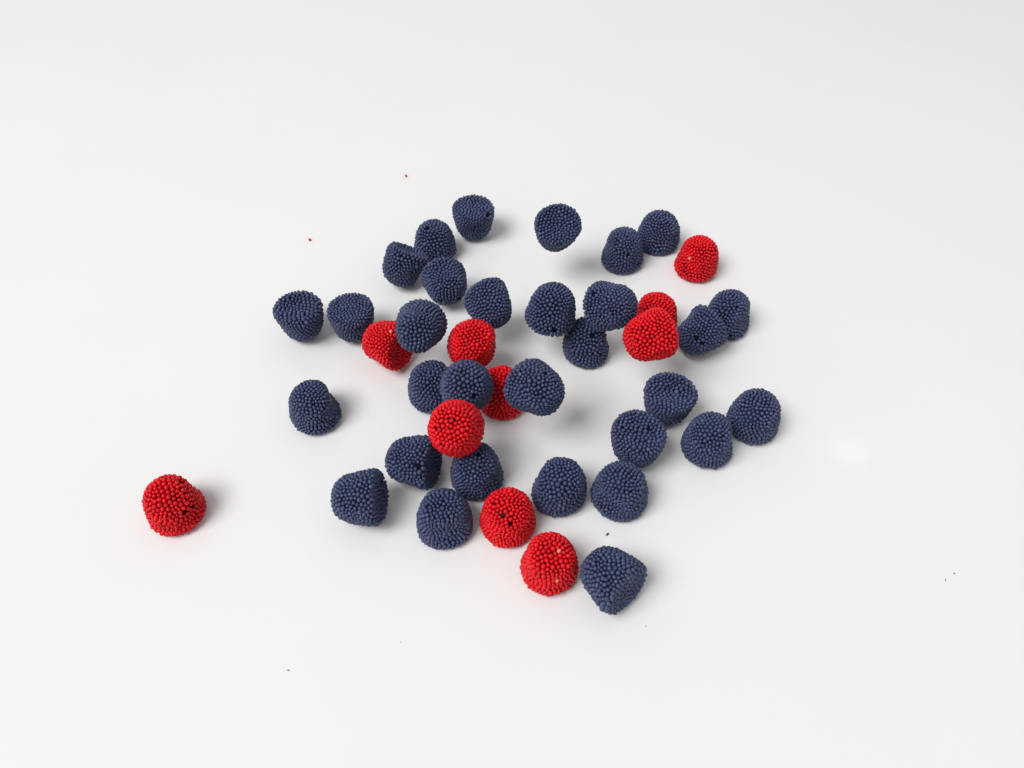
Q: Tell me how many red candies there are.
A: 10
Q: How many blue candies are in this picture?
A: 31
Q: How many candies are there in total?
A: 41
